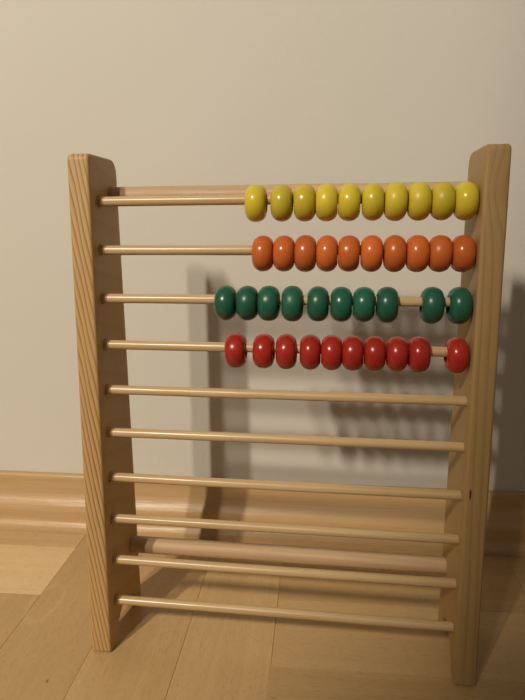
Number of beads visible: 40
